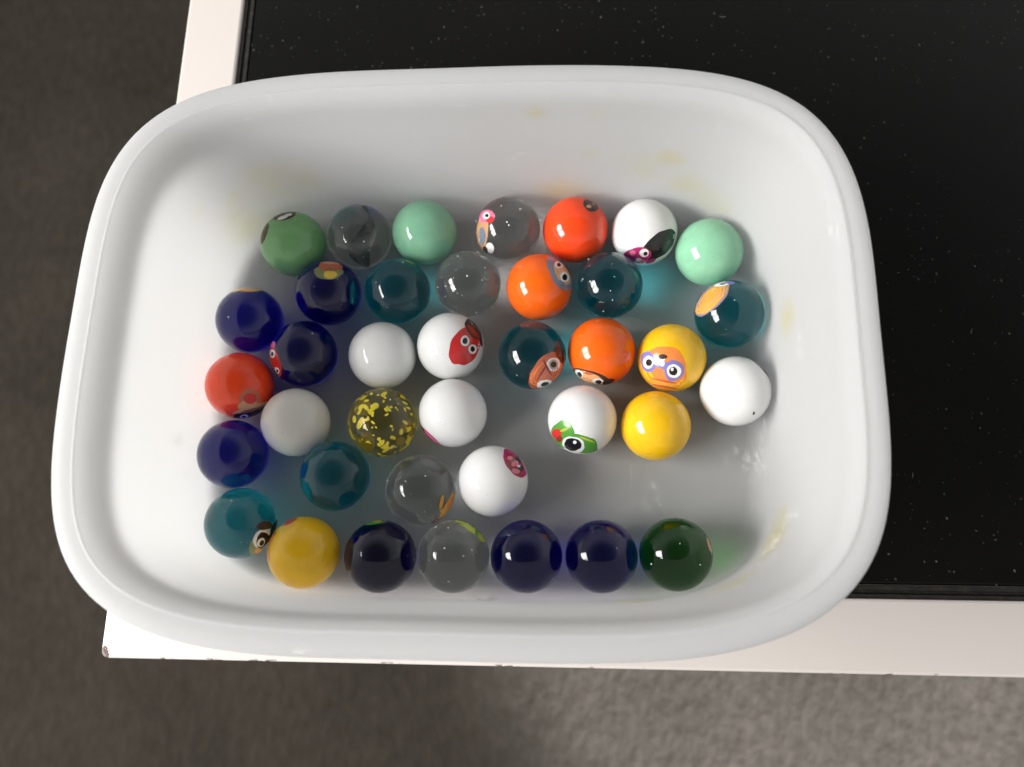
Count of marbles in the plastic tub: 38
